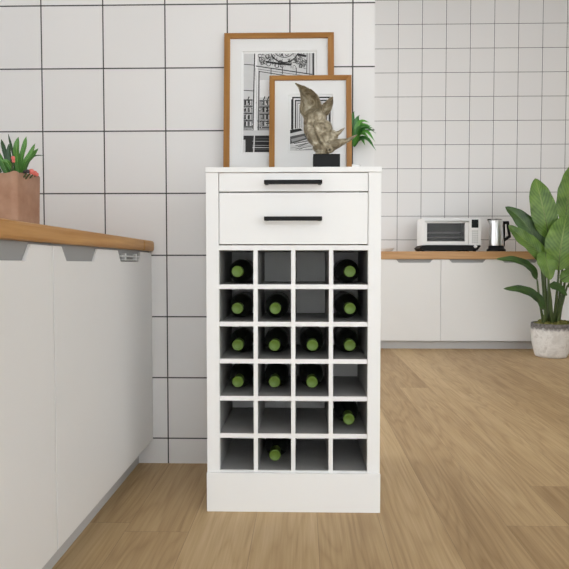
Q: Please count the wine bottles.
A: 14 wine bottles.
